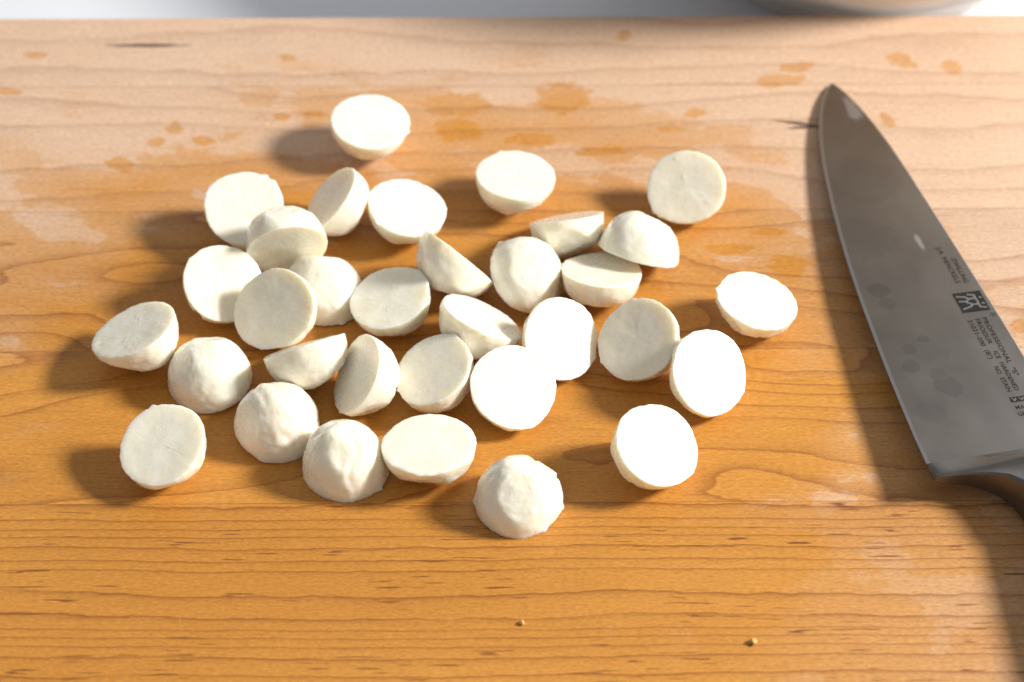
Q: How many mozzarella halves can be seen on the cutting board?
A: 33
